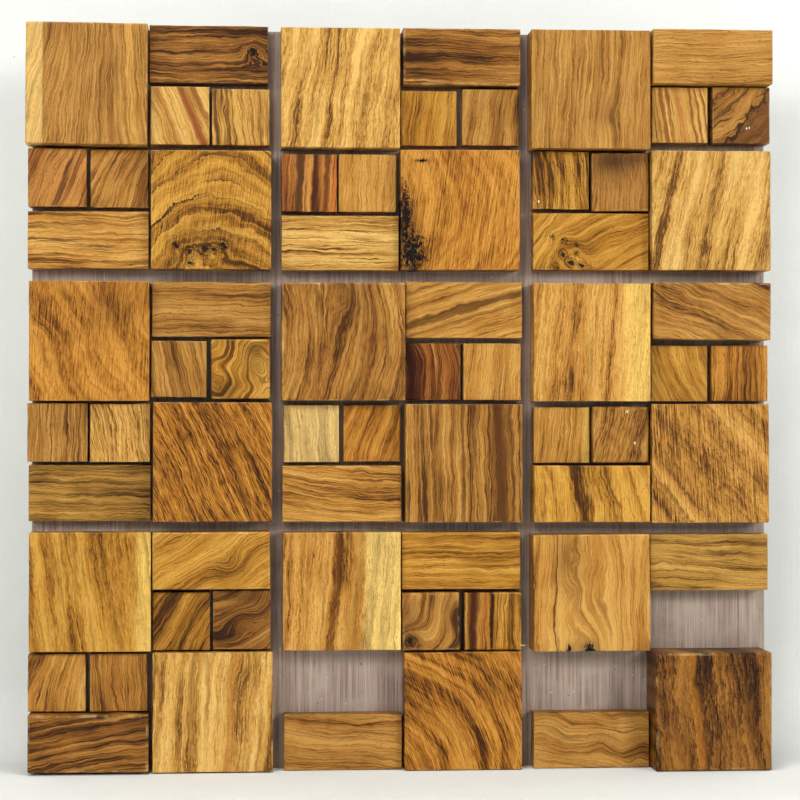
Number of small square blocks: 30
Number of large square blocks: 18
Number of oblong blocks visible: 18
